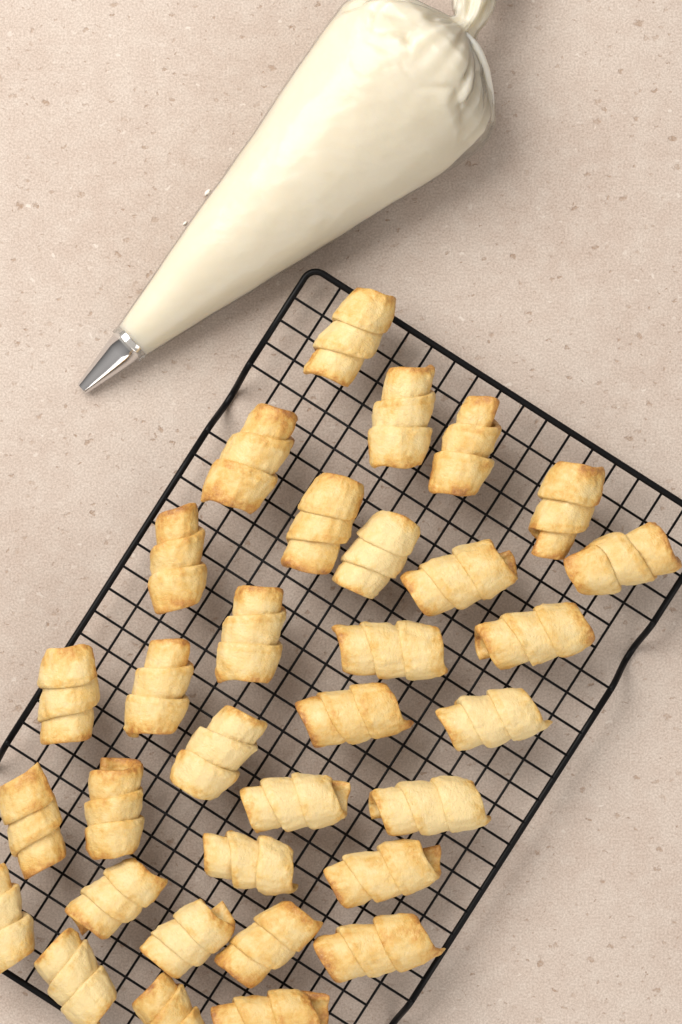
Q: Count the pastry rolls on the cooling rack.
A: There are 32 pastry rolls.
